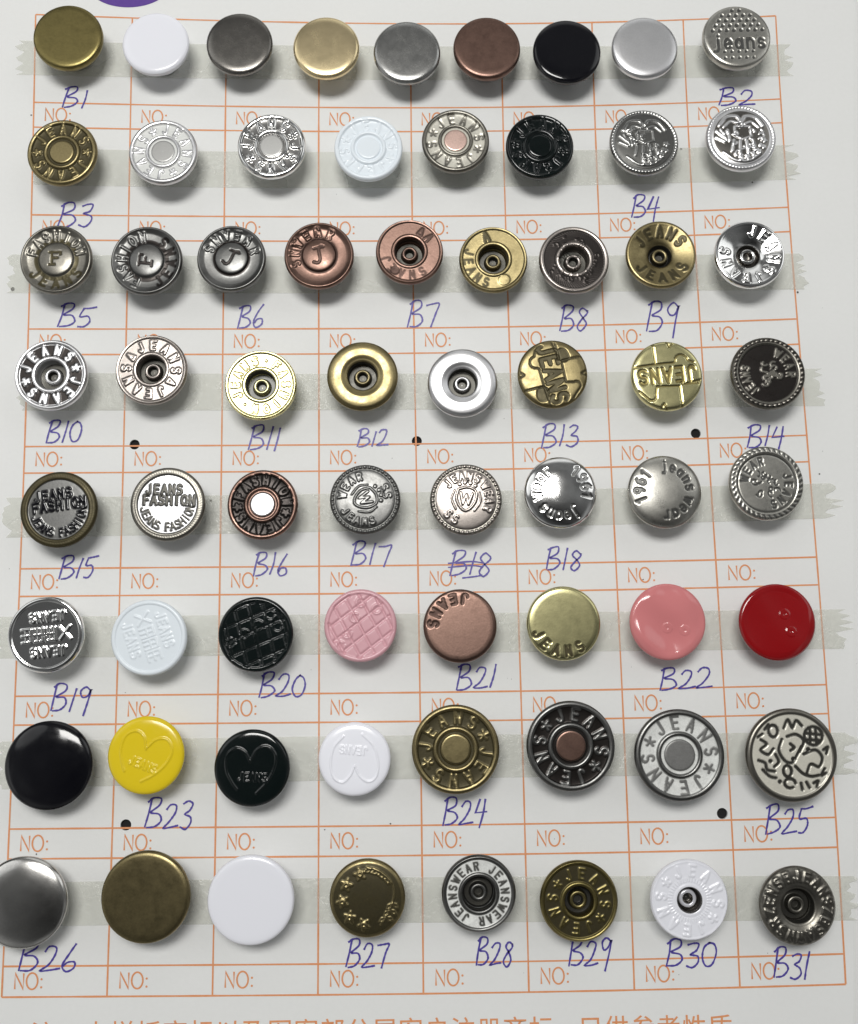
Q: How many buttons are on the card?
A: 66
